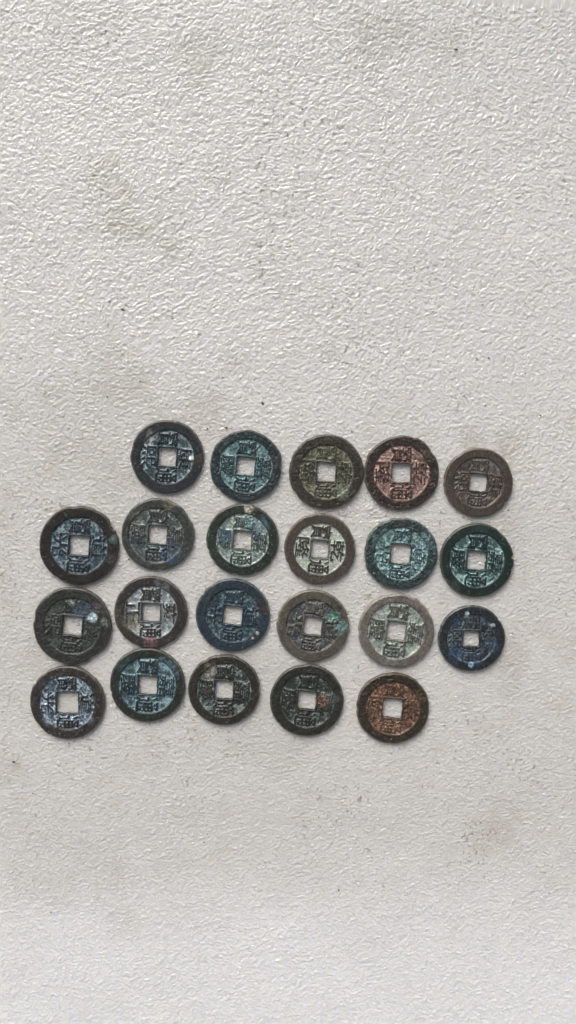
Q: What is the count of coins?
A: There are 22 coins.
